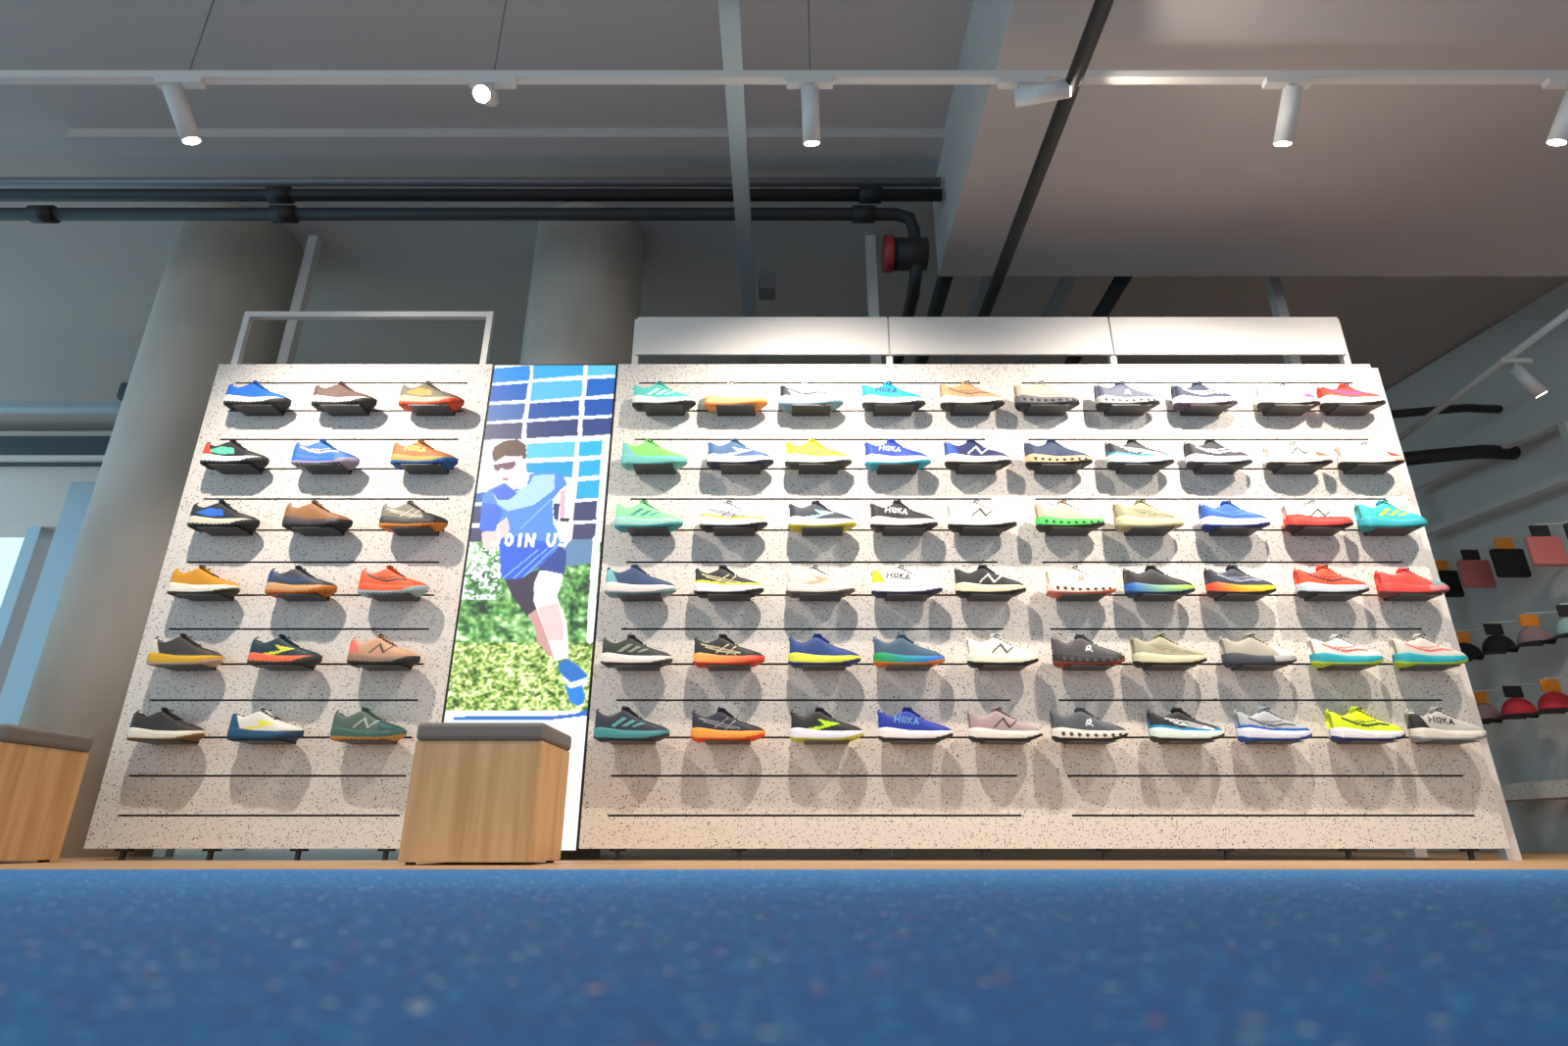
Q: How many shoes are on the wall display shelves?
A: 78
